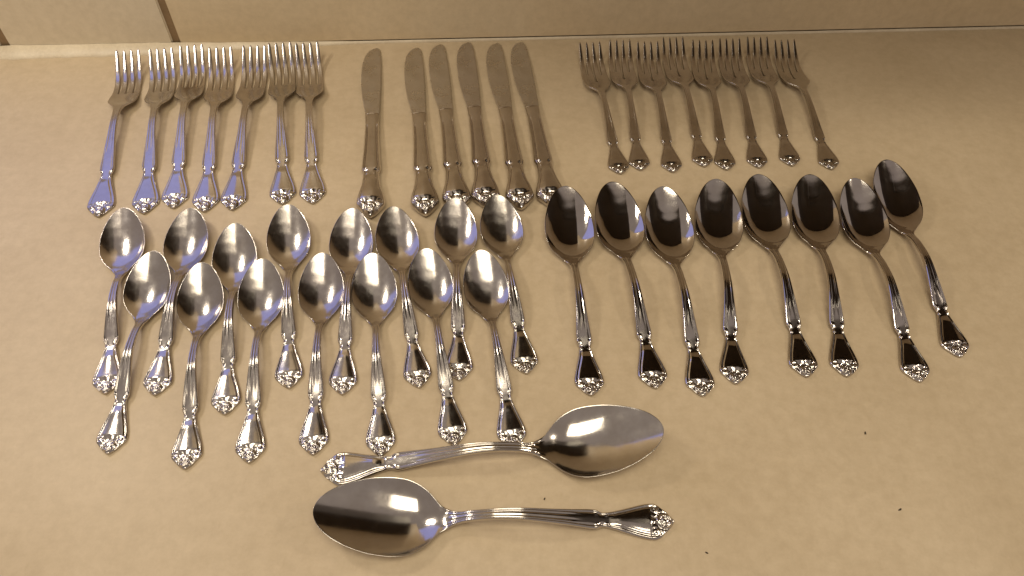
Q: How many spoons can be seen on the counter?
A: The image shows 25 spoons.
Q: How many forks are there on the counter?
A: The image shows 15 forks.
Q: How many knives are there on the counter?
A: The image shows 6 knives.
